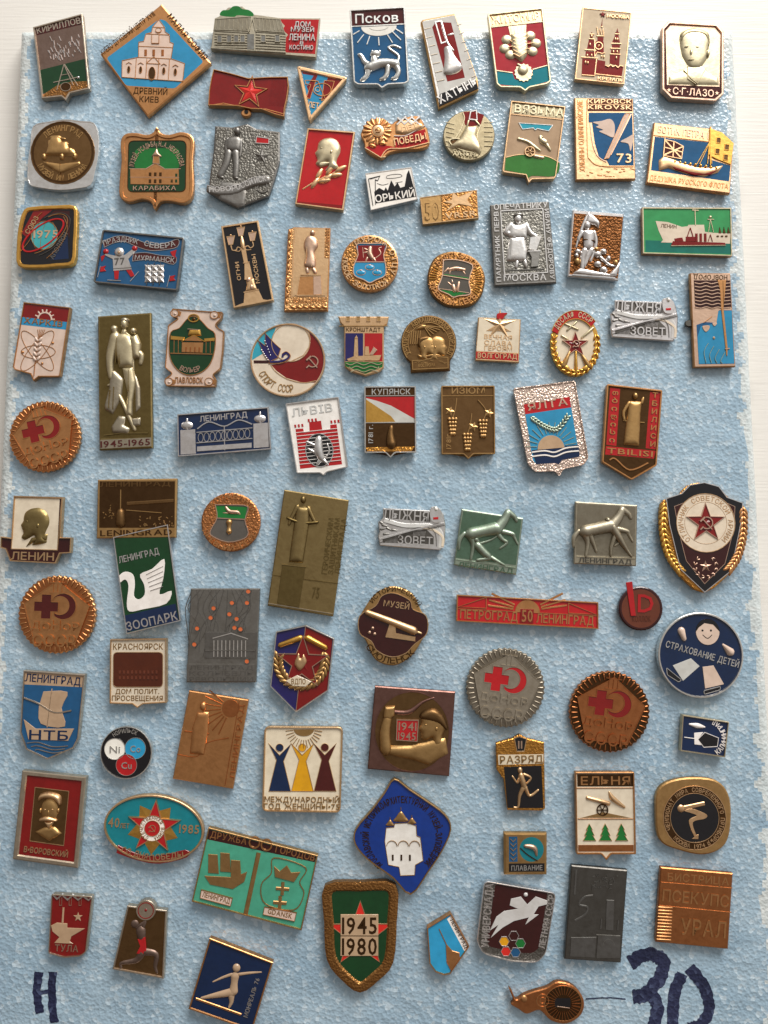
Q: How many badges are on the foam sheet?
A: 89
